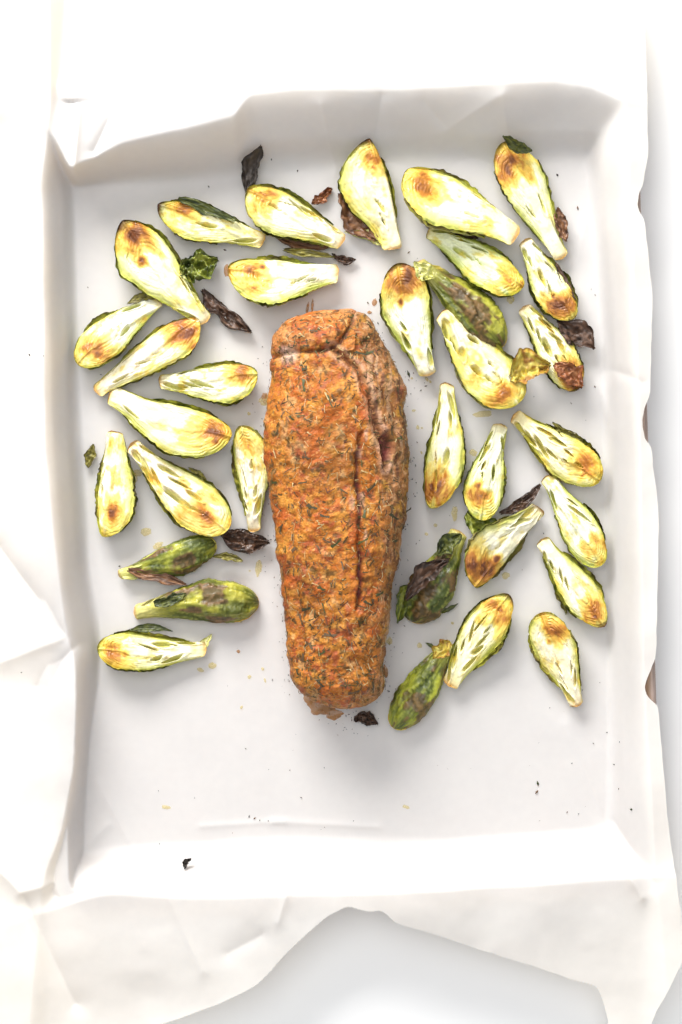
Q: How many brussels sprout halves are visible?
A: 33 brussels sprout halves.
